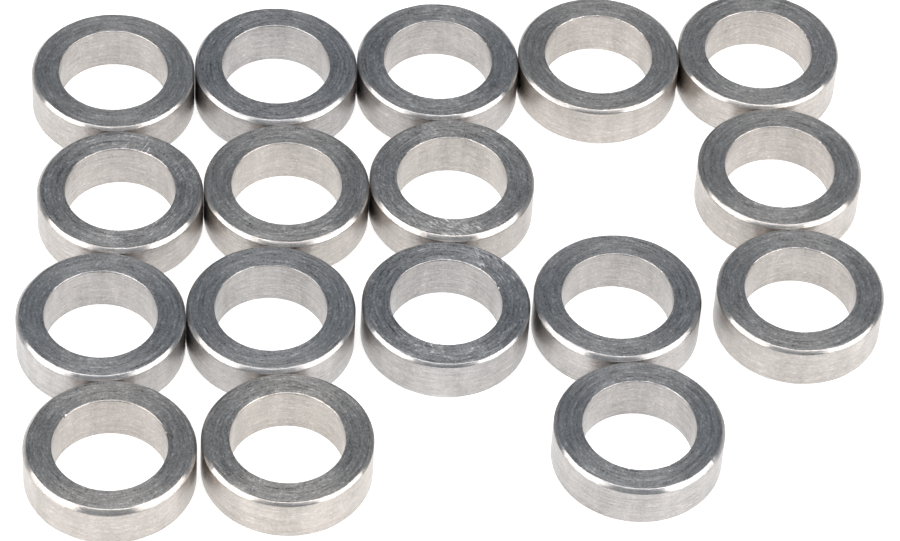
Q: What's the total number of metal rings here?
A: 17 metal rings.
